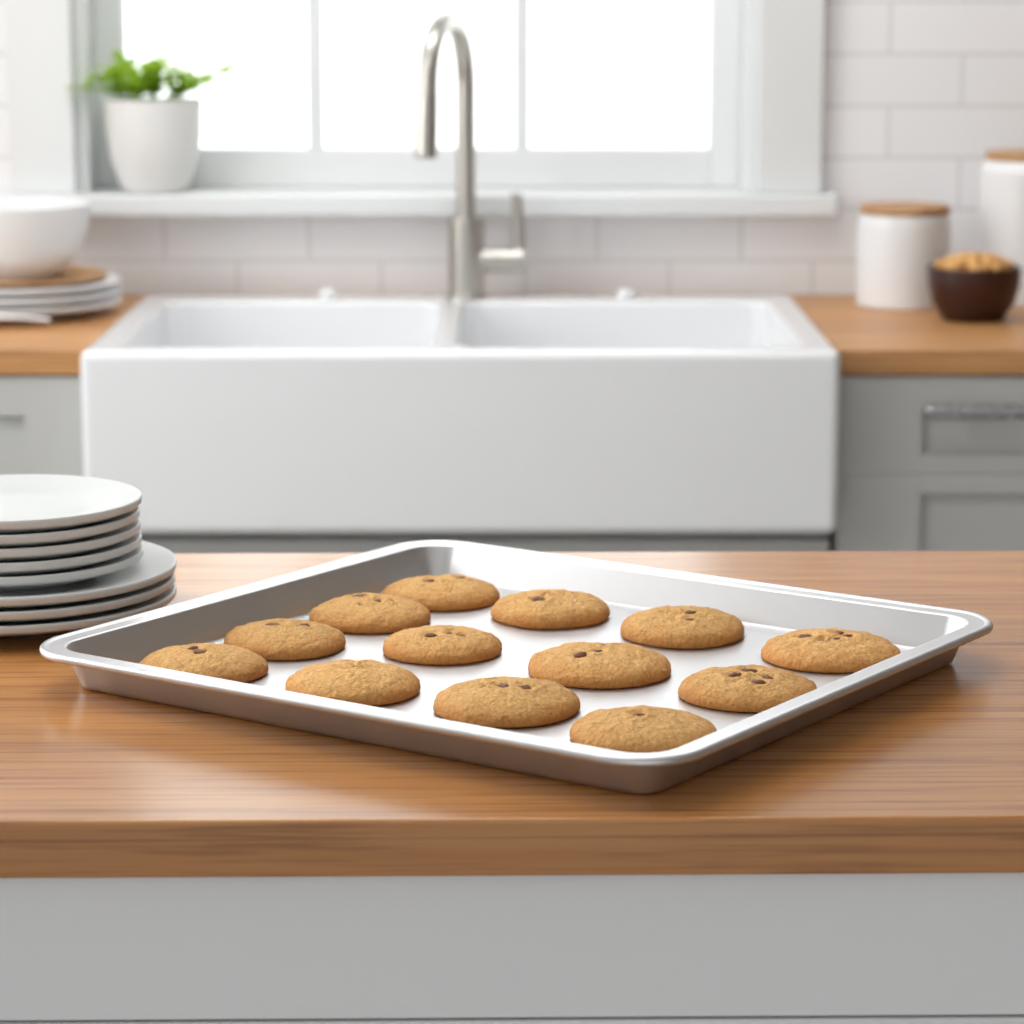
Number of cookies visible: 13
